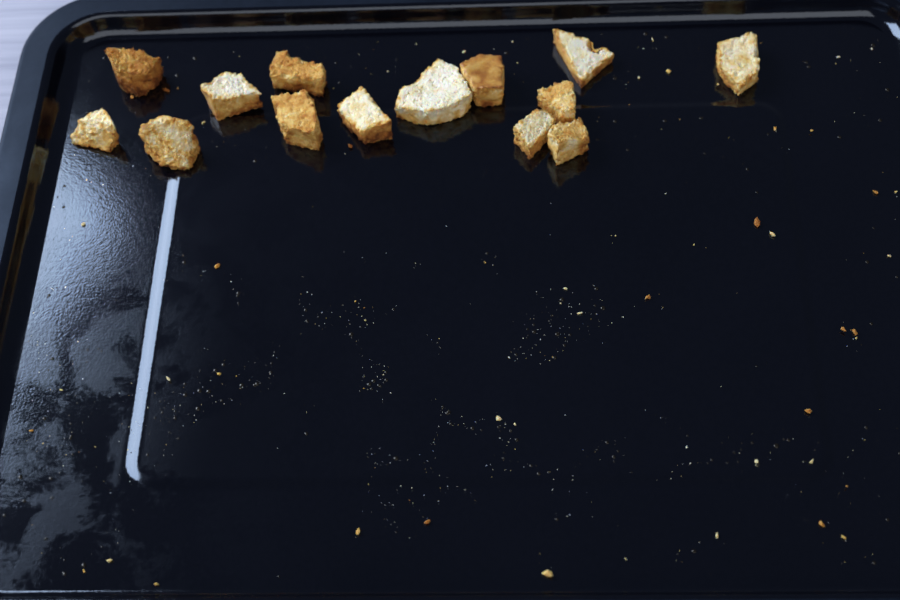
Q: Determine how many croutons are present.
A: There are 14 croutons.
